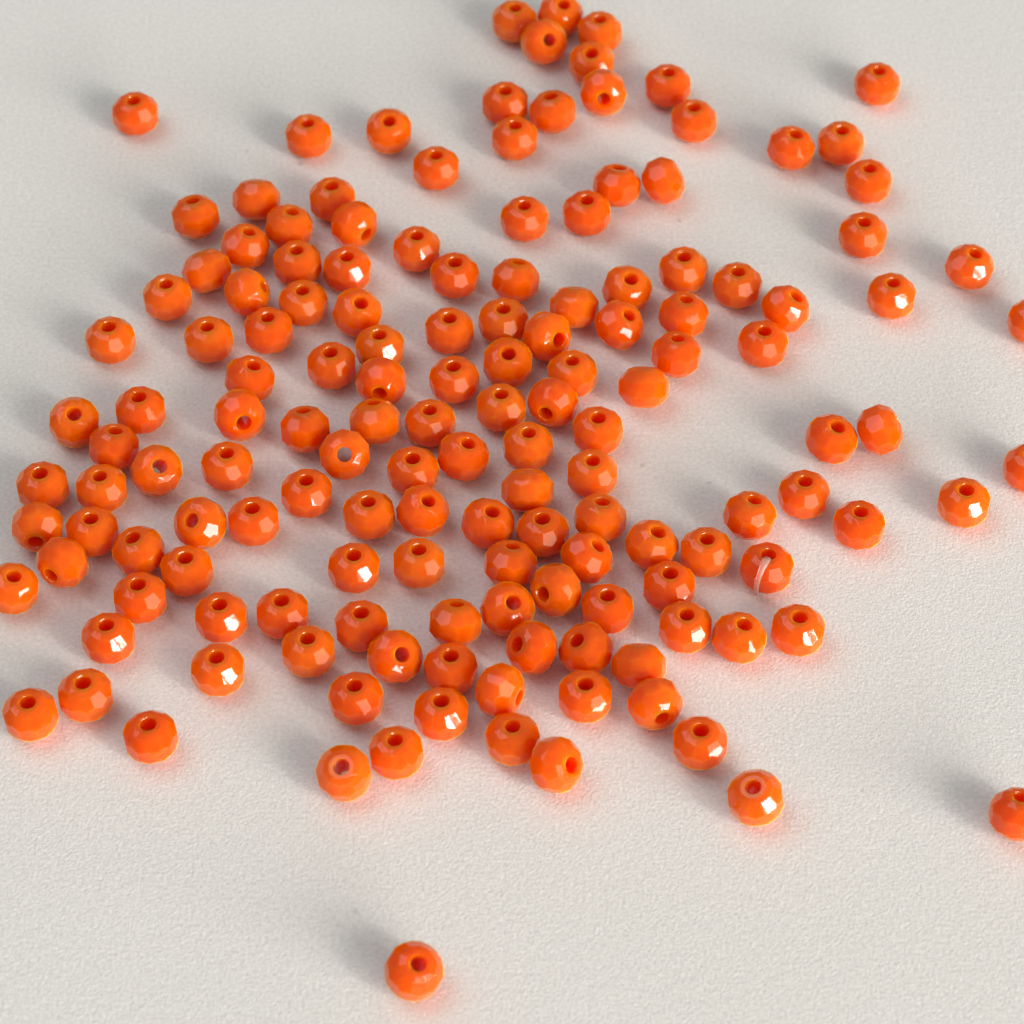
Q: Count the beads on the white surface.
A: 150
